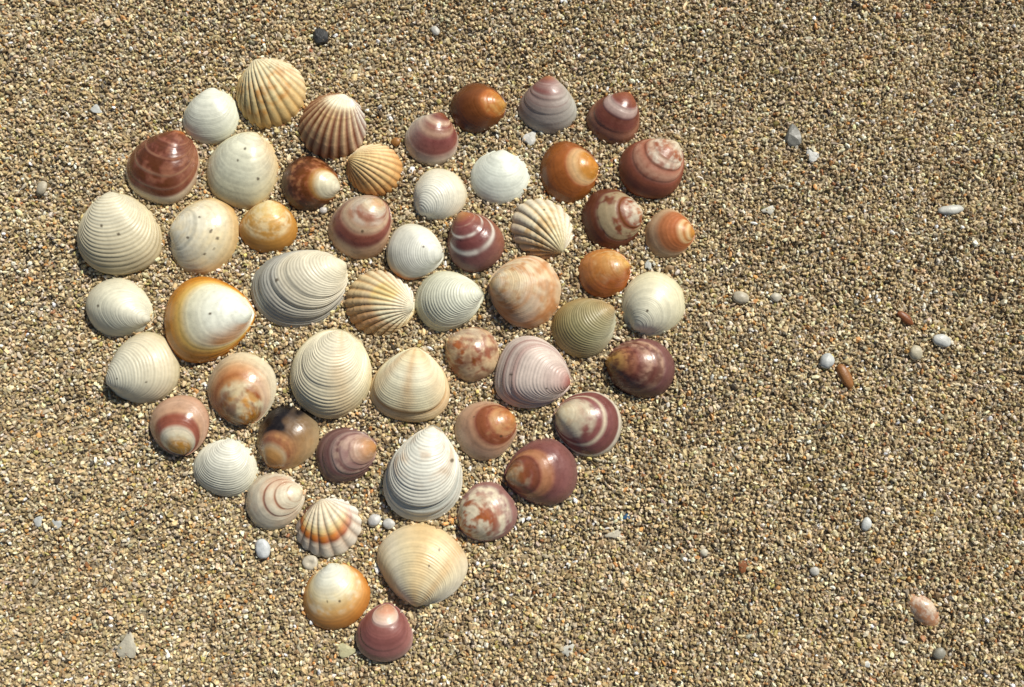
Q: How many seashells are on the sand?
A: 55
